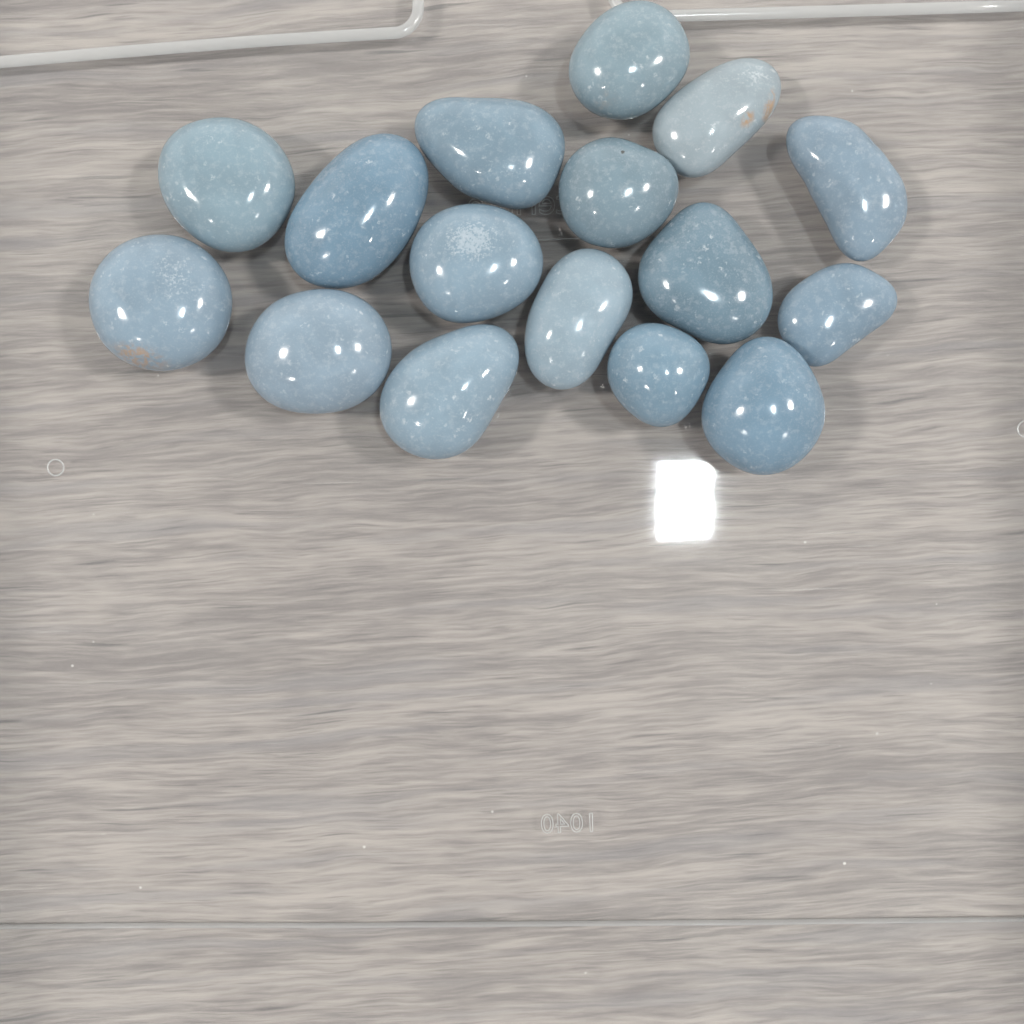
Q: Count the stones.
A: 16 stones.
